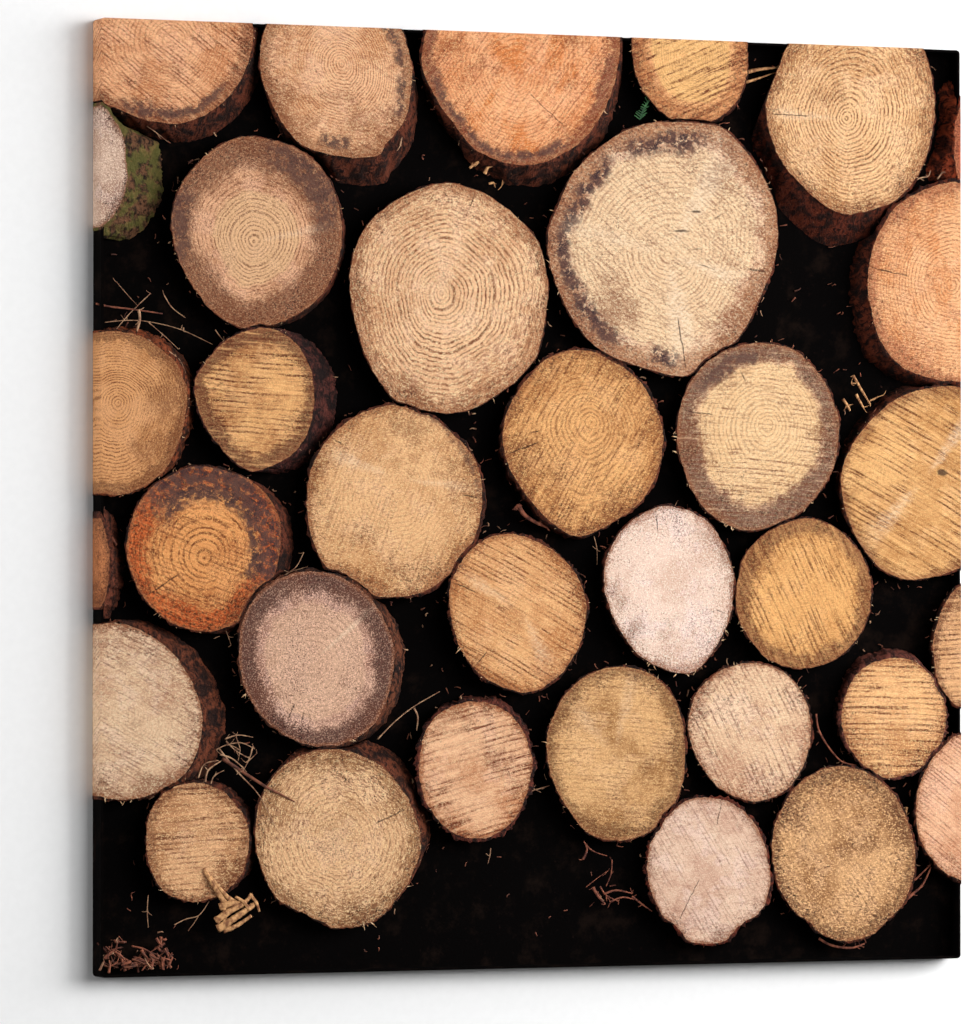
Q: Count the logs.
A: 34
